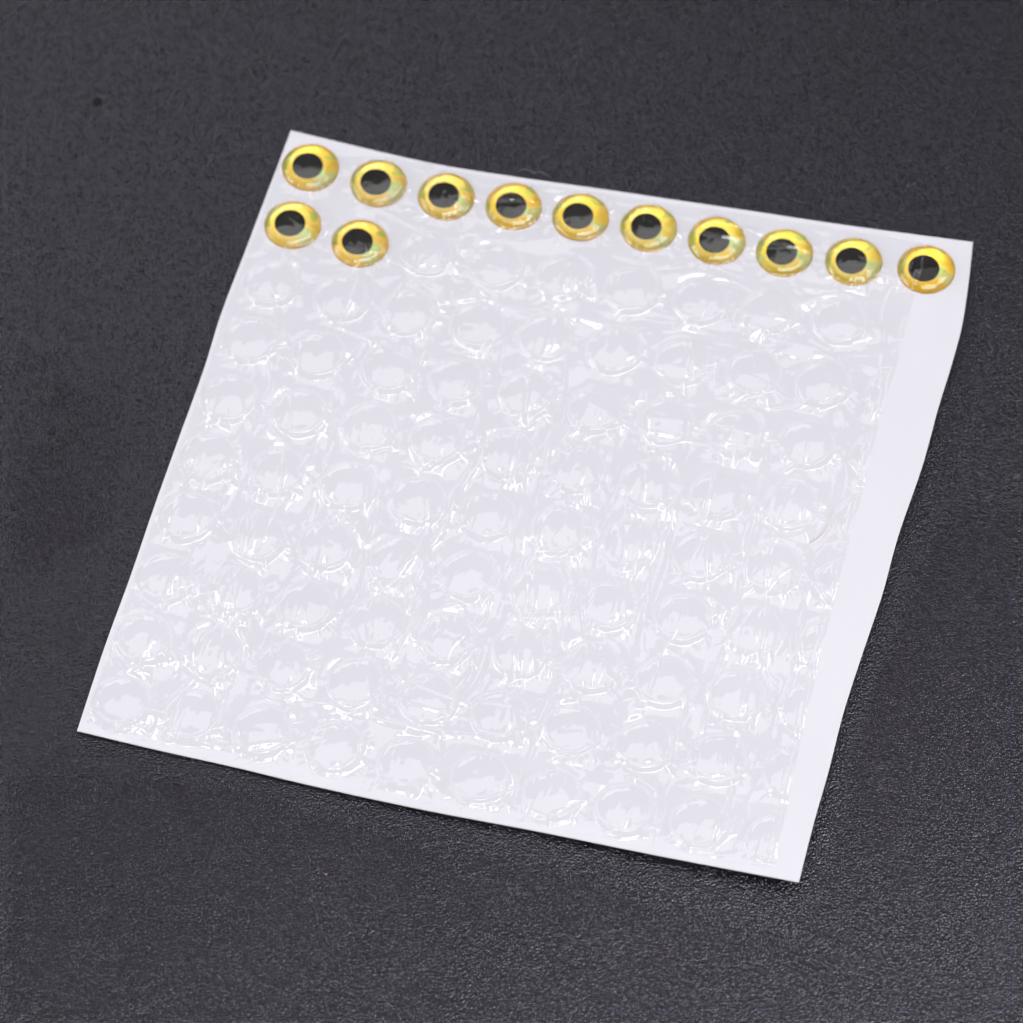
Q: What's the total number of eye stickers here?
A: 12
